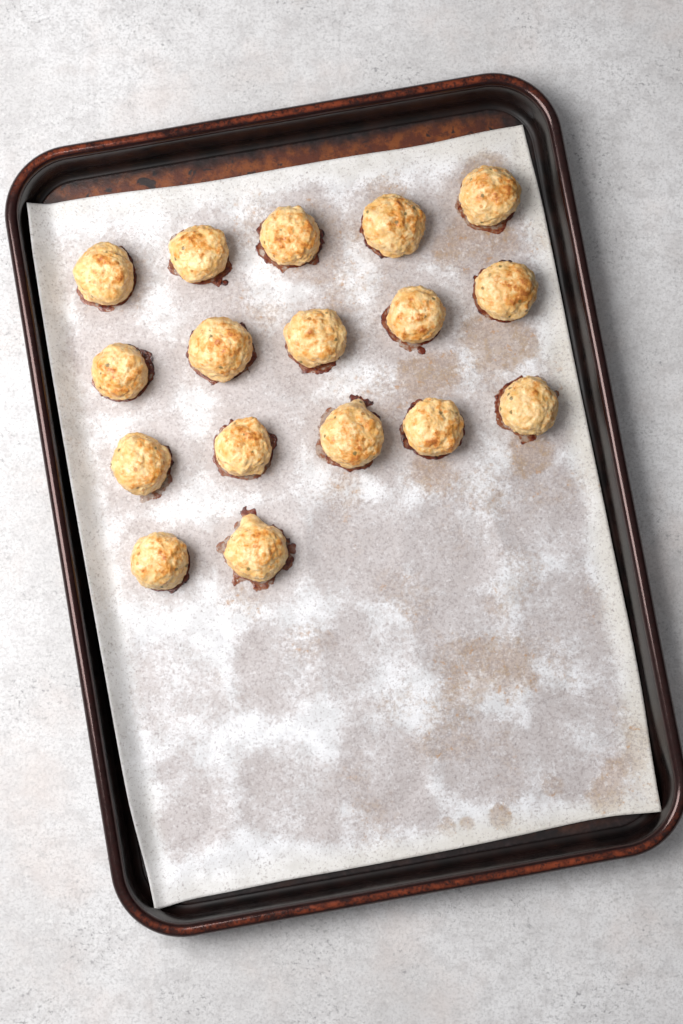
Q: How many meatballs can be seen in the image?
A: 17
